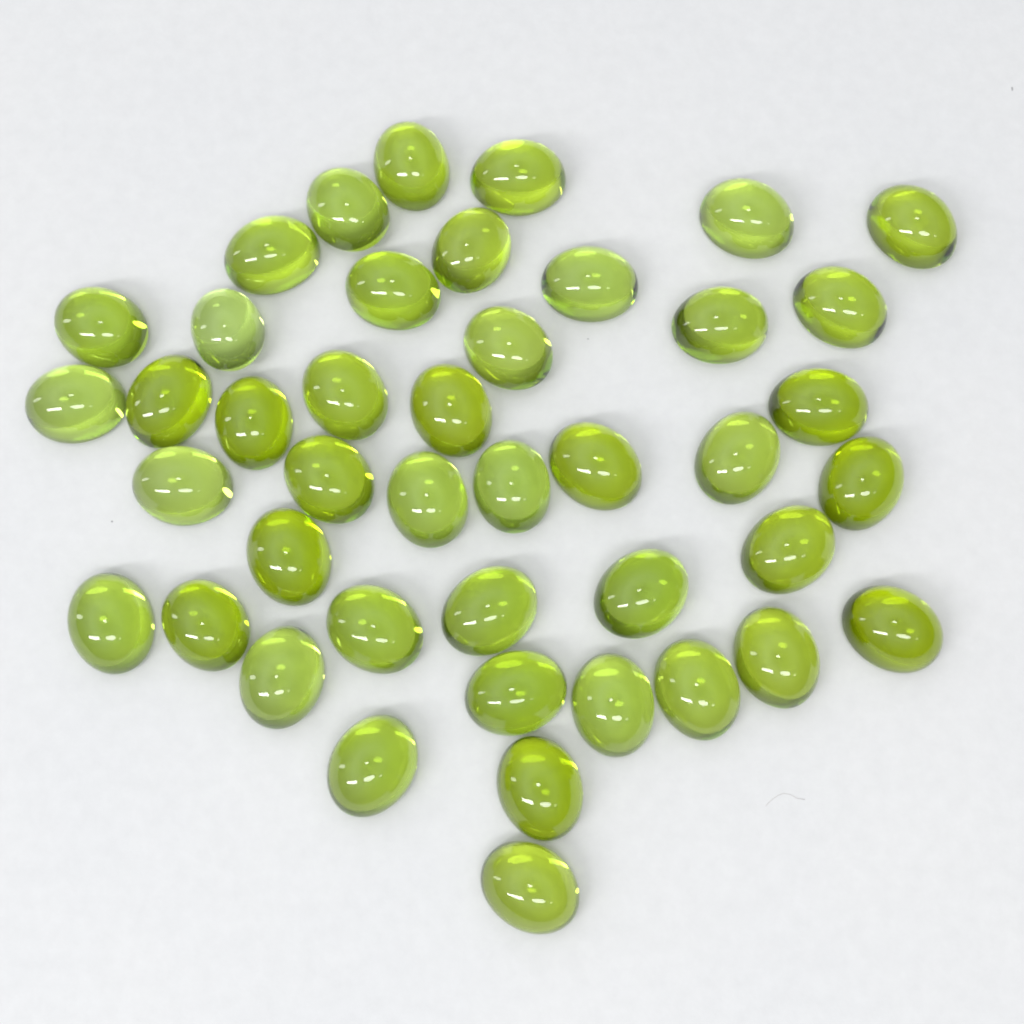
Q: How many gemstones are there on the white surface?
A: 43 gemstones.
